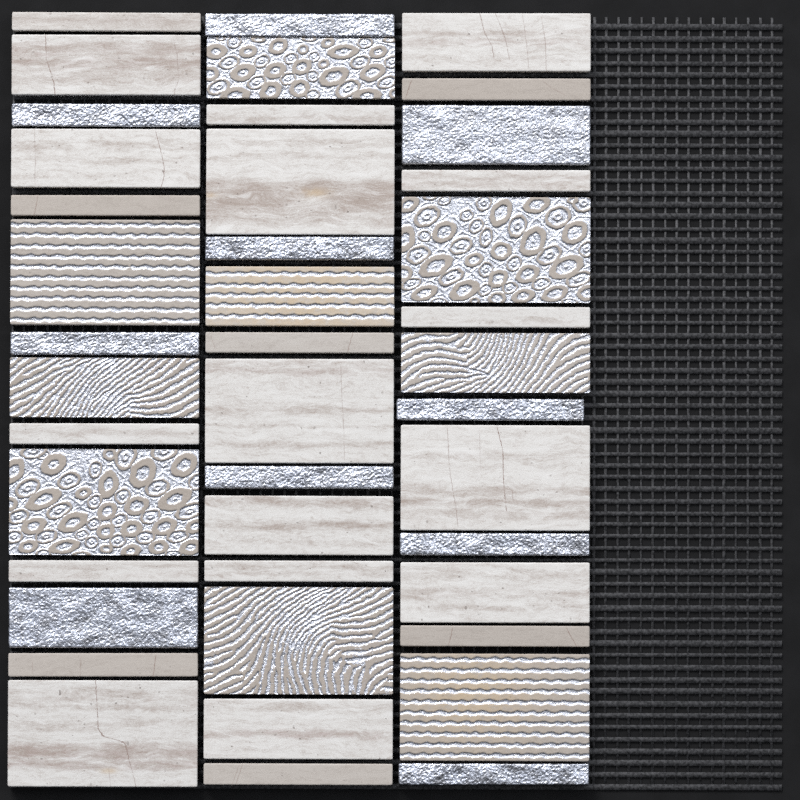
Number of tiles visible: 42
